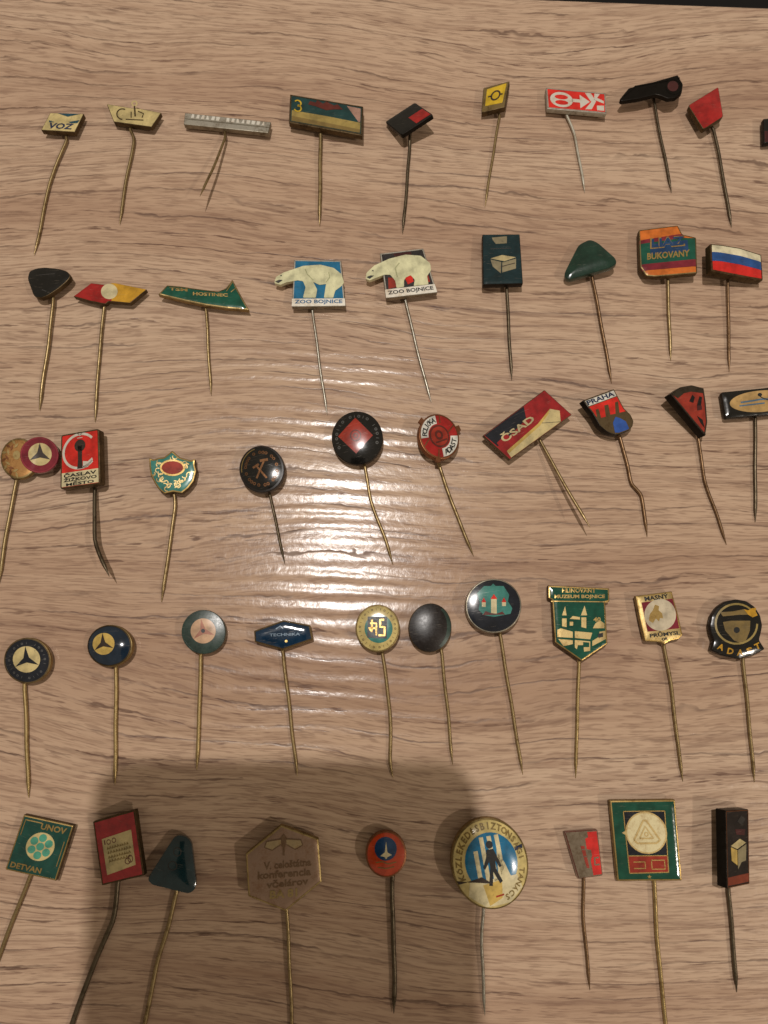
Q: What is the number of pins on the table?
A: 48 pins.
